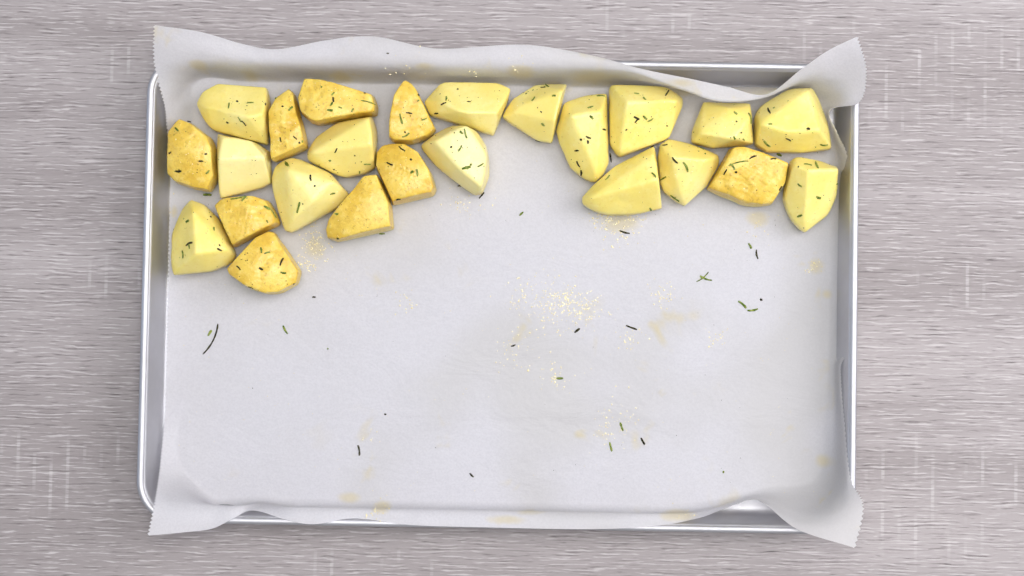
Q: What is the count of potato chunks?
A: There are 24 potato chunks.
